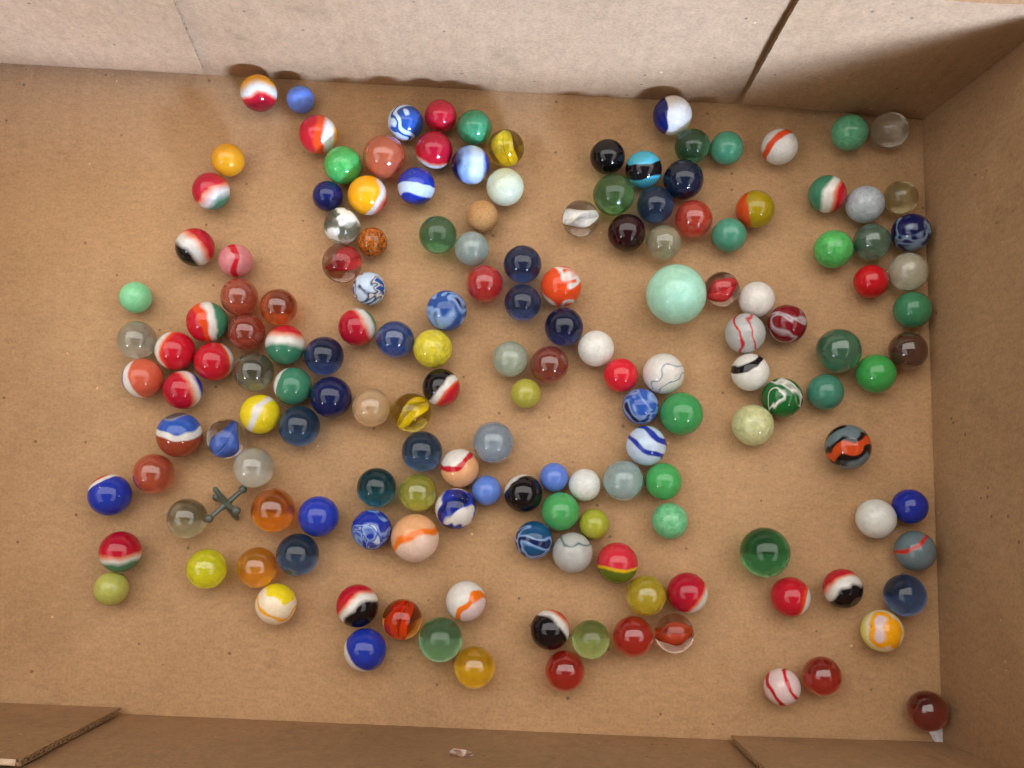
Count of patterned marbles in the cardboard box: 68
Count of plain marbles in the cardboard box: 93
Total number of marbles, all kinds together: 161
